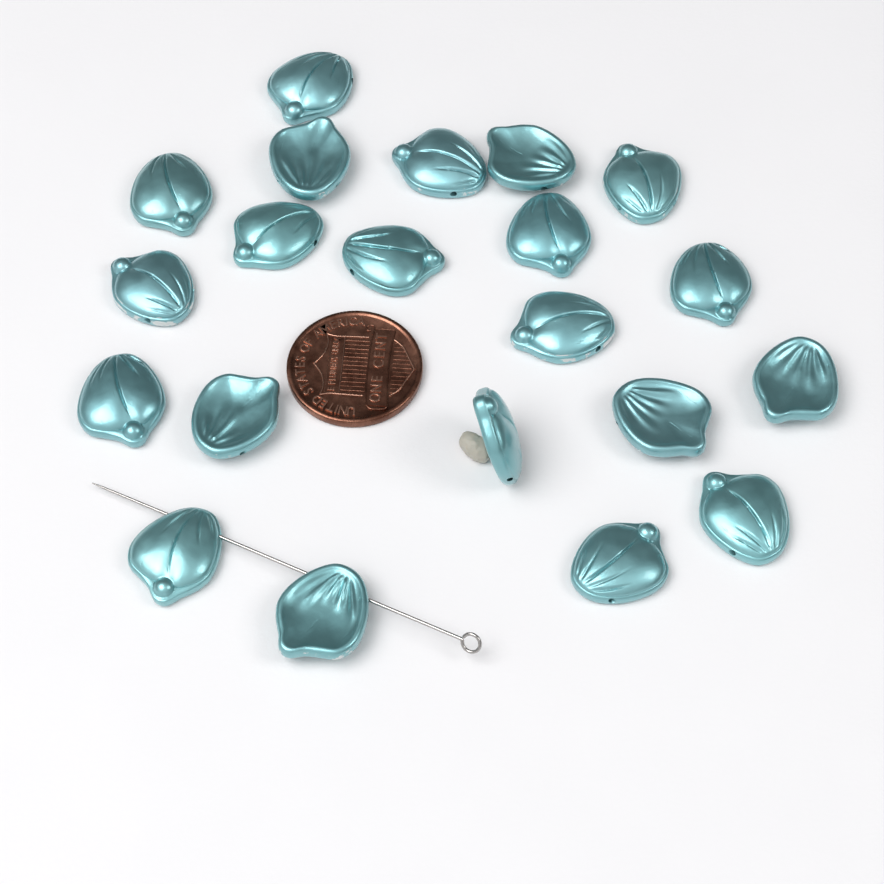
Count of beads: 21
